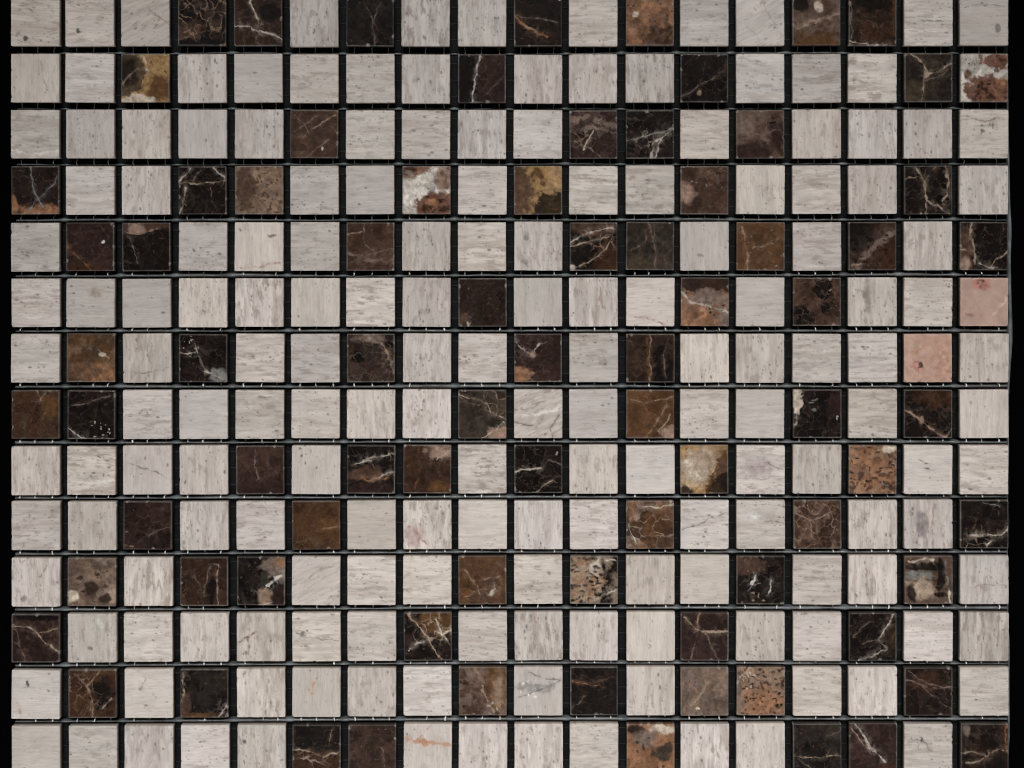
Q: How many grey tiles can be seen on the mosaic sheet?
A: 170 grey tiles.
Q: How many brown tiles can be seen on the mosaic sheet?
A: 80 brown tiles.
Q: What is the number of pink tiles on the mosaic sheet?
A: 2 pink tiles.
